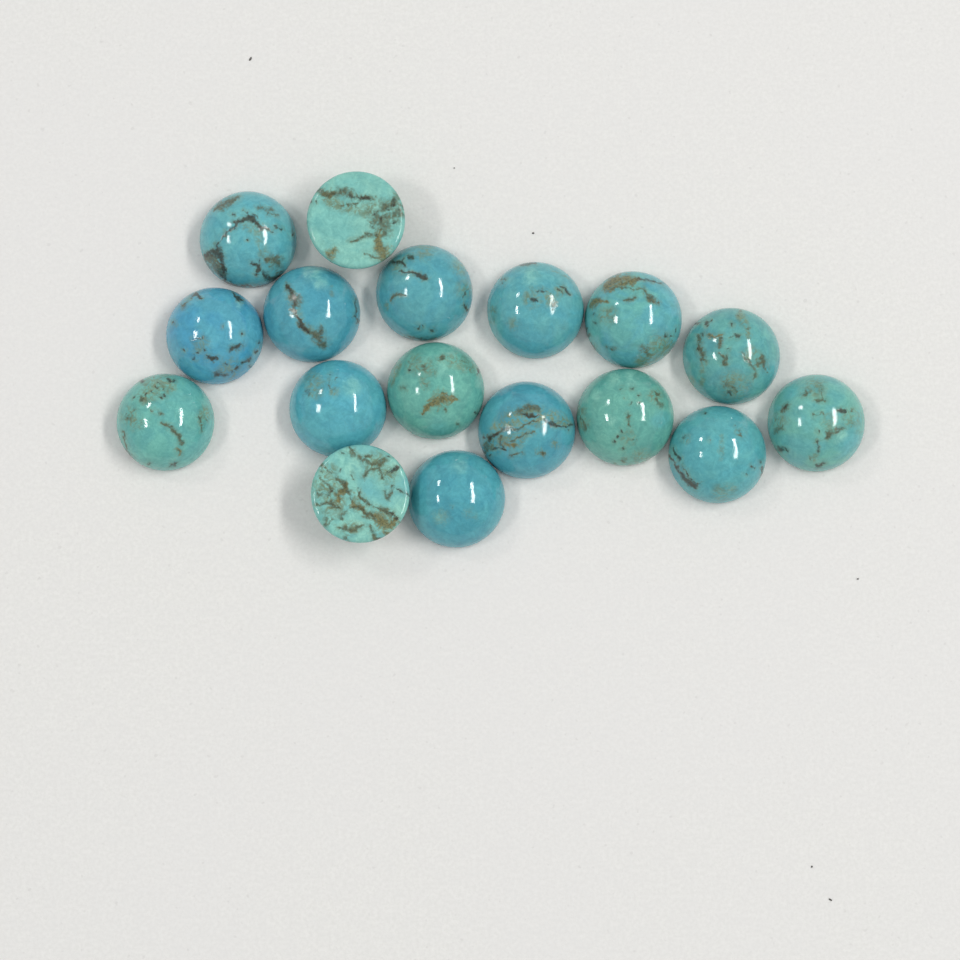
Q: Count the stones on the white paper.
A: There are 17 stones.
